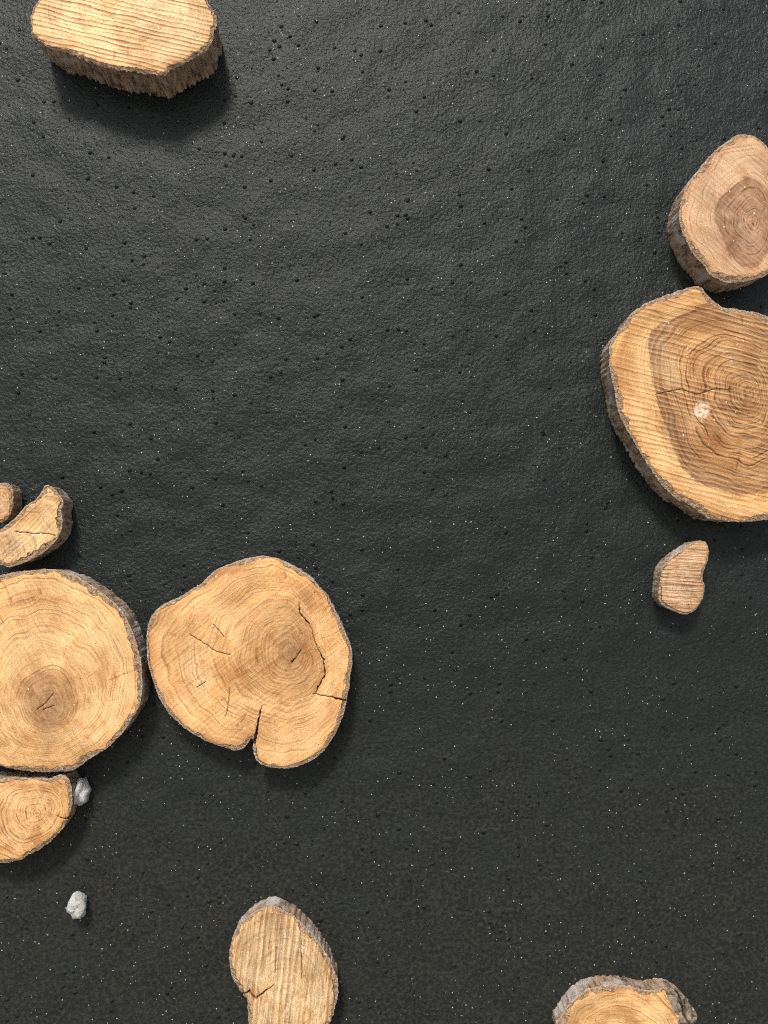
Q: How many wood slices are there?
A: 11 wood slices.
